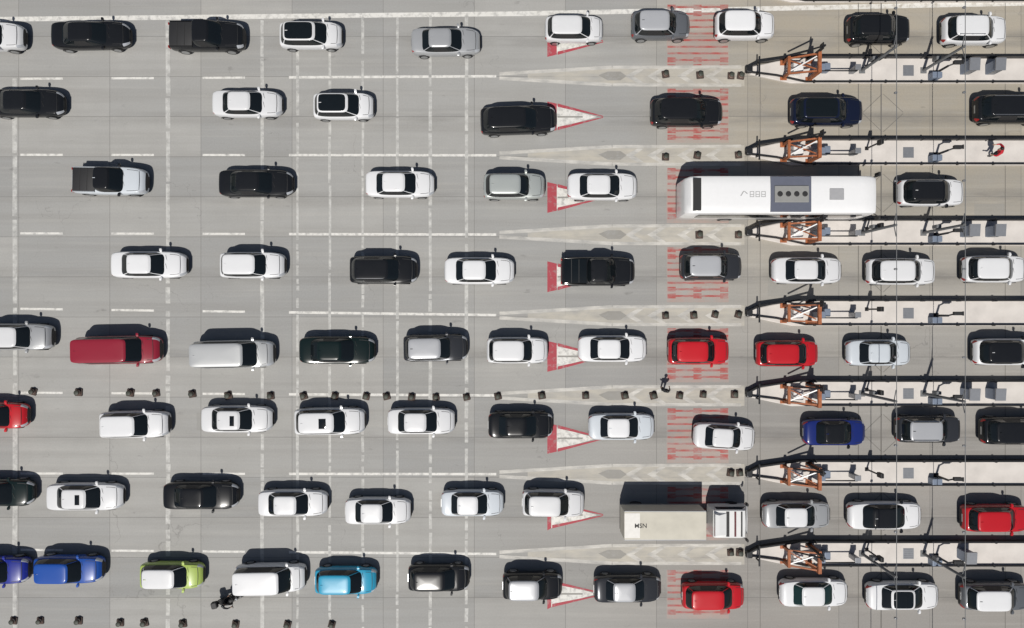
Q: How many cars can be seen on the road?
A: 76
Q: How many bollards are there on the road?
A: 48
